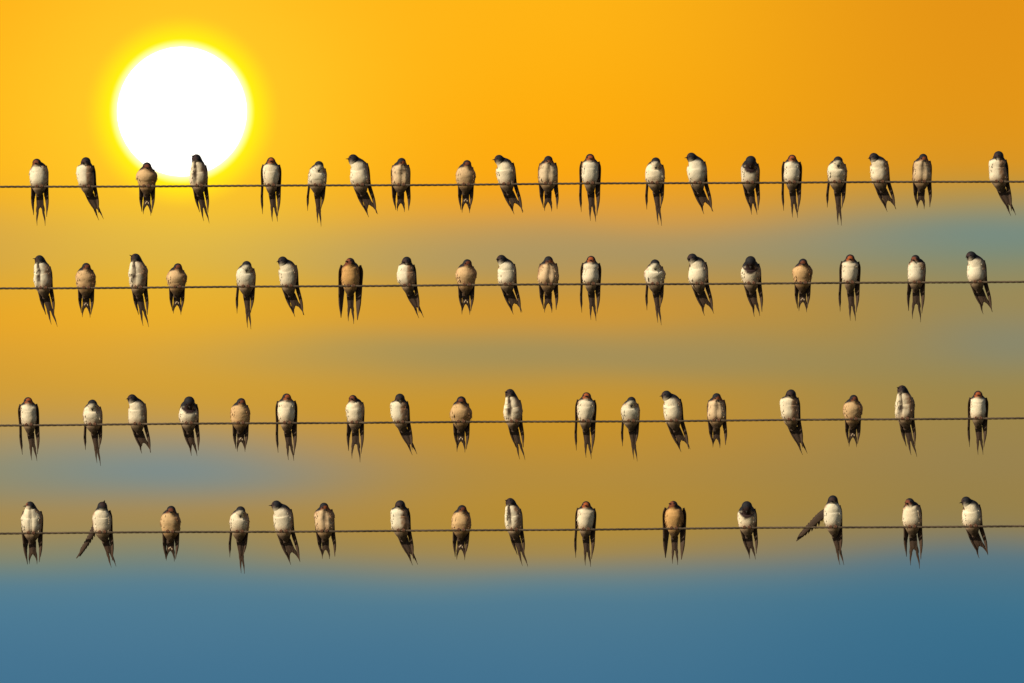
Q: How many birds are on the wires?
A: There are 72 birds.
